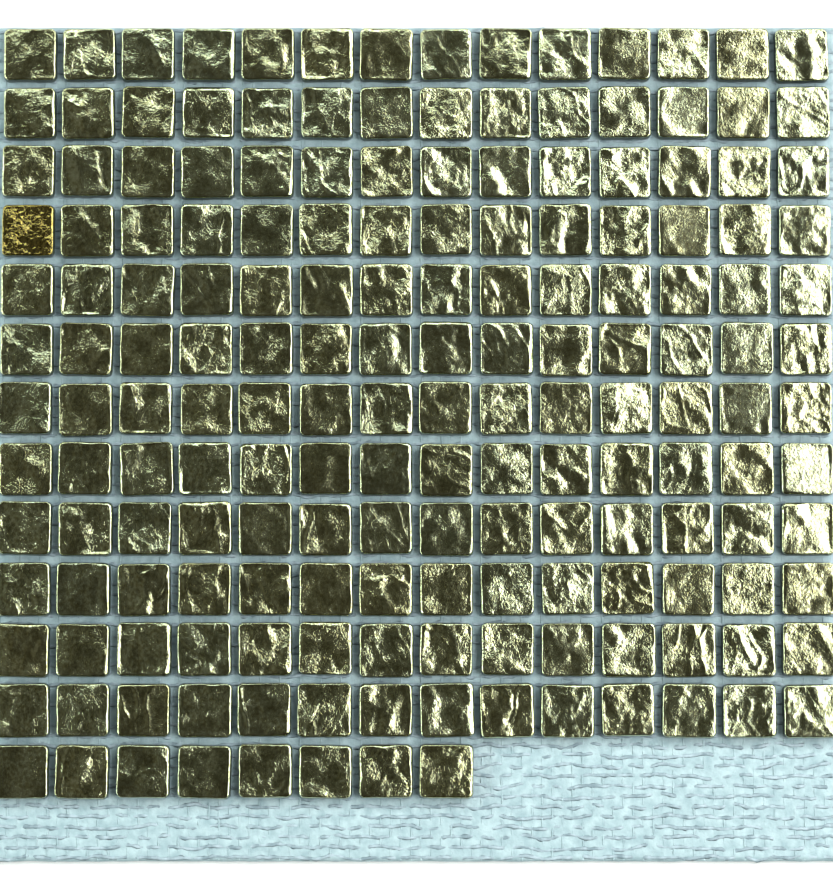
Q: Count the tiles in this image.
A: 176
